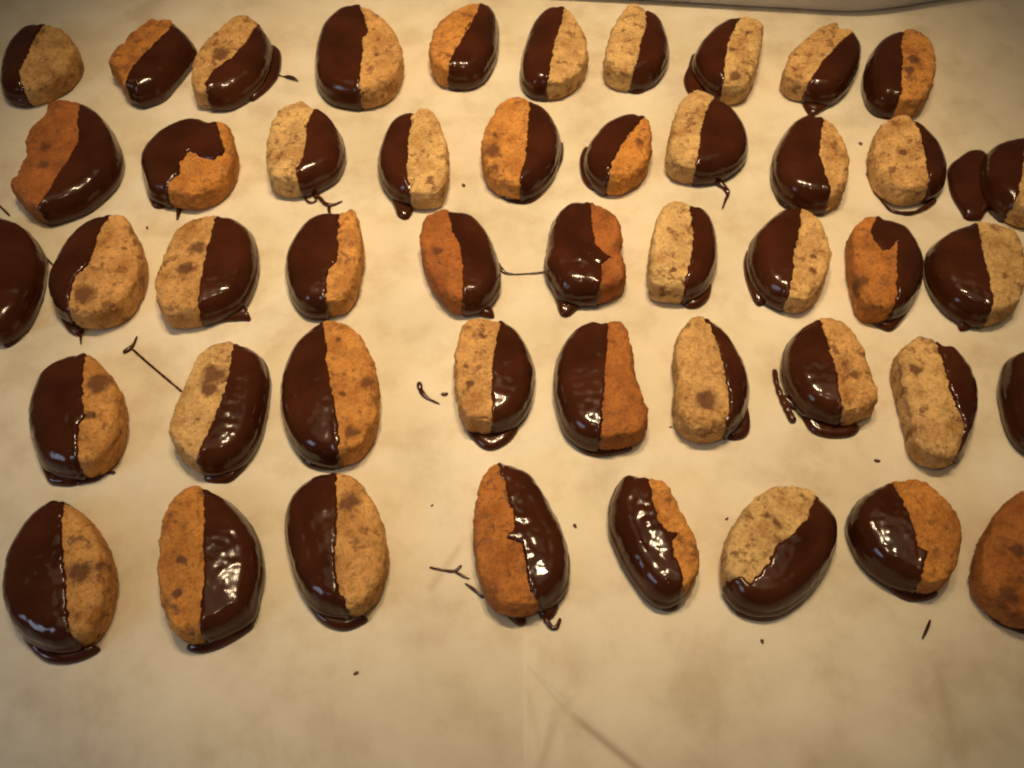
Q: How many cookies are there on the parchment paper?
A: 47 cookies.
